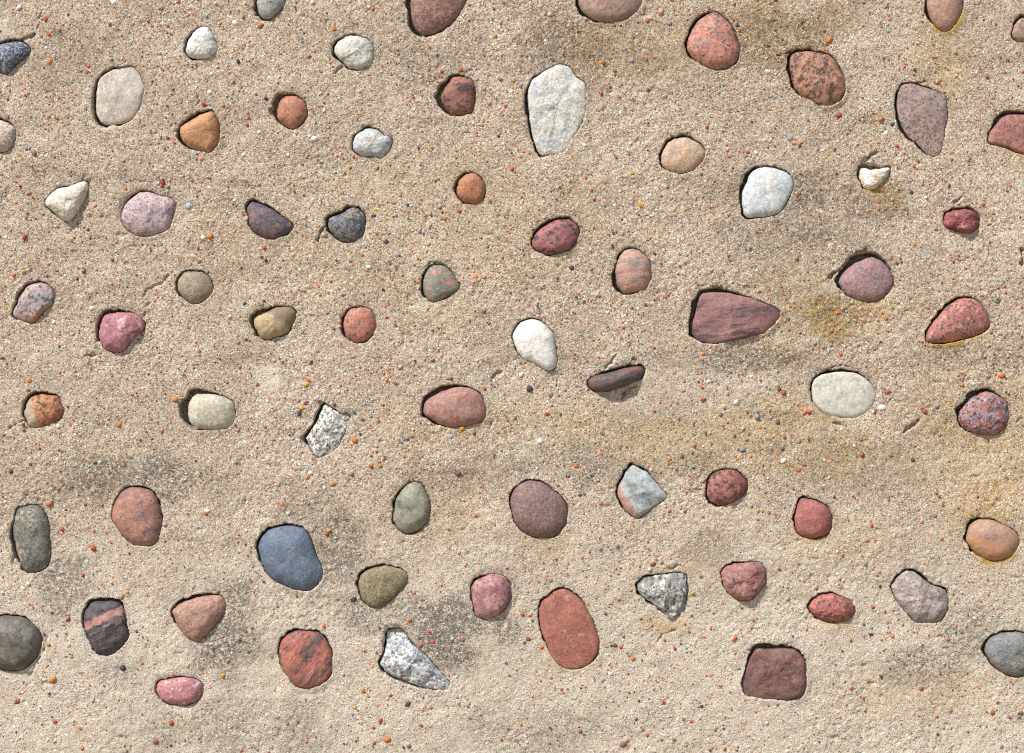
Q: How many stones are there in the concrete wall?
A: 71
